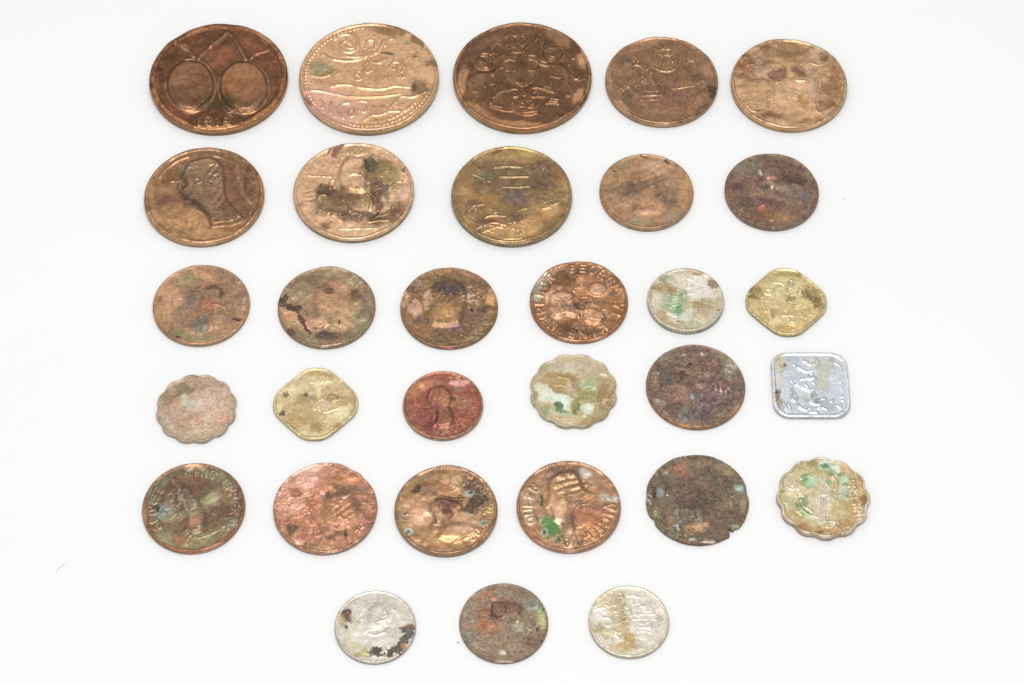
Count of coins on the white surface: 31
